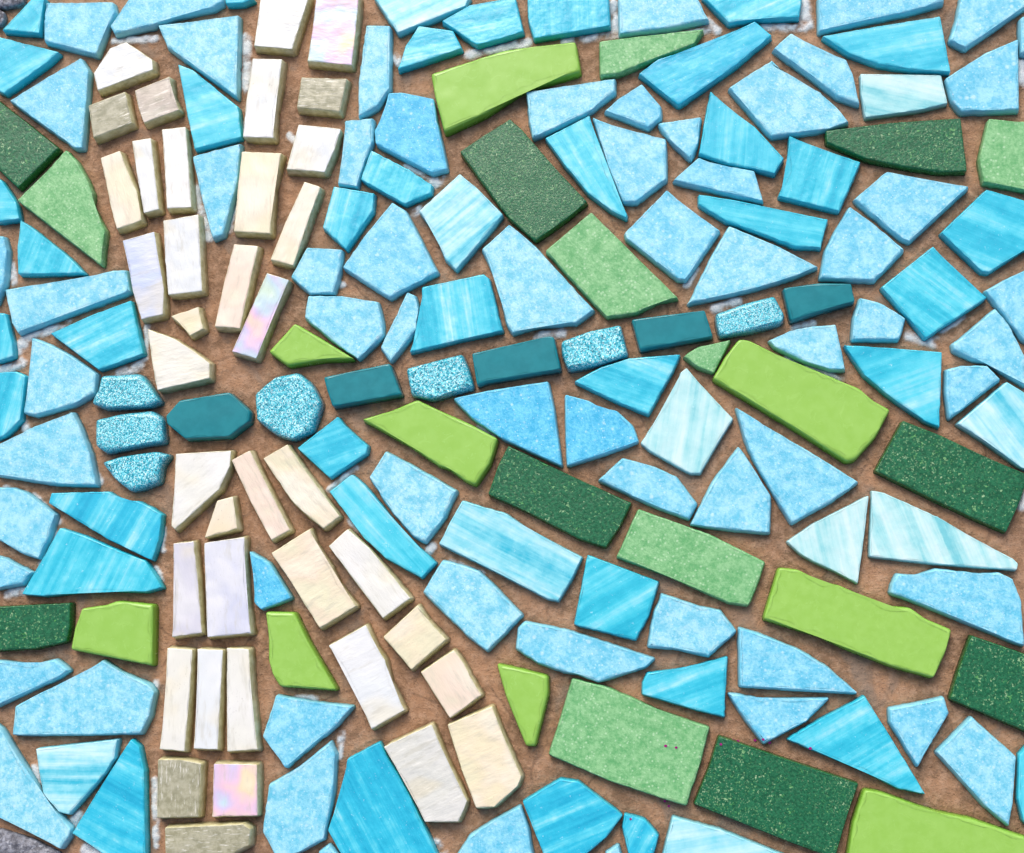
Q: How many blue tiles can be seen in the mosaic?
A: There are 111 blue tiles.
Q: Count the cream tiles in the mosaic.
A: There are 38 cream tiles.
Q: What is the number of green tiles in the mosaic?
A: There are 24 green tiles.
